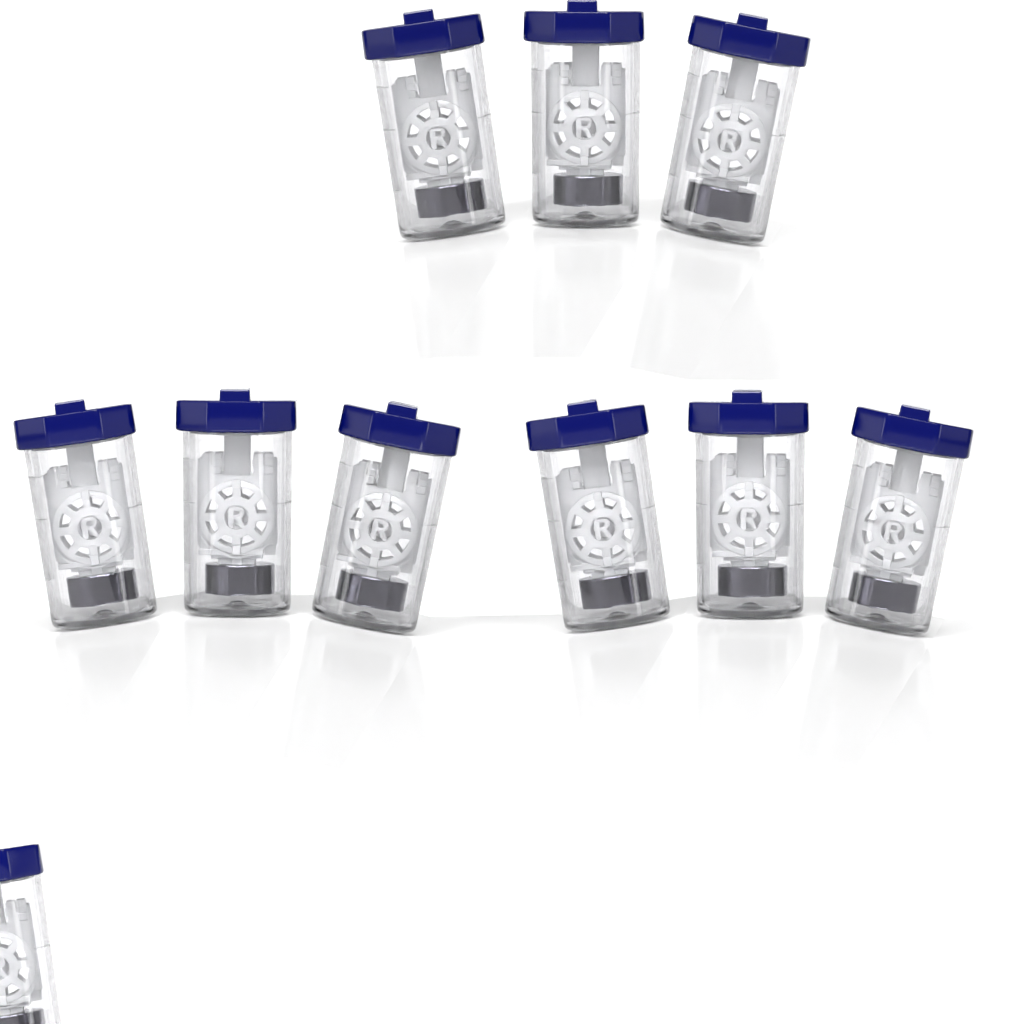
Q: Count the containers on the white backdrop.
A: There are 10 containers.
